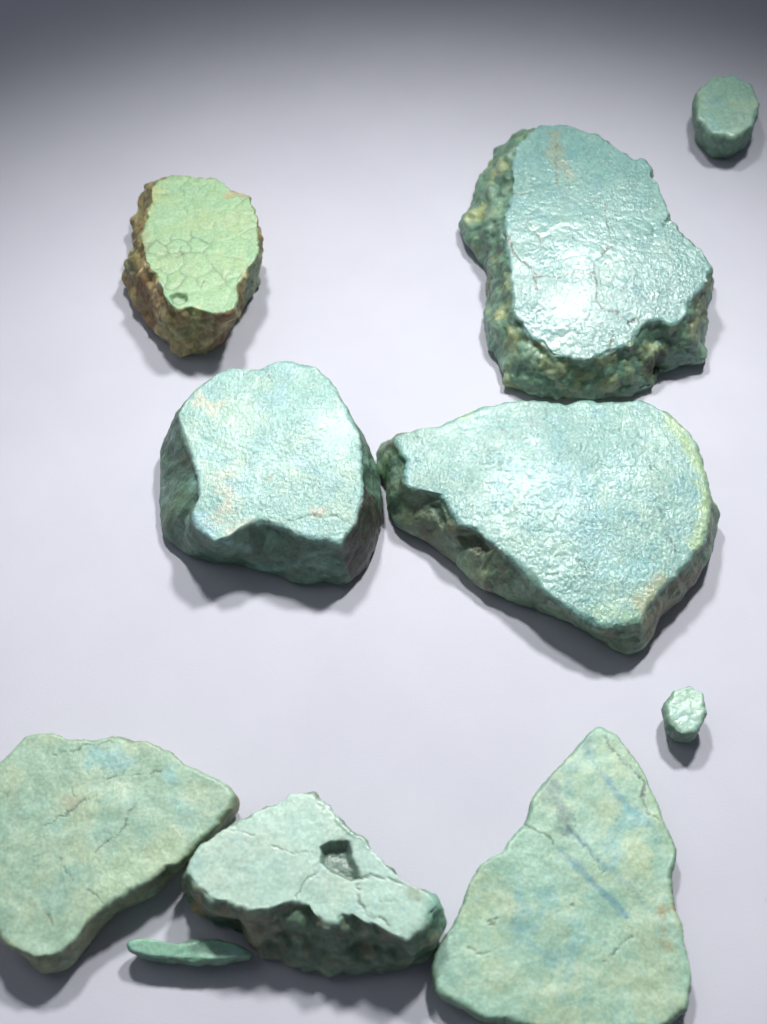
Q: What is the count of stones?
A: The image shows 10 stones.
